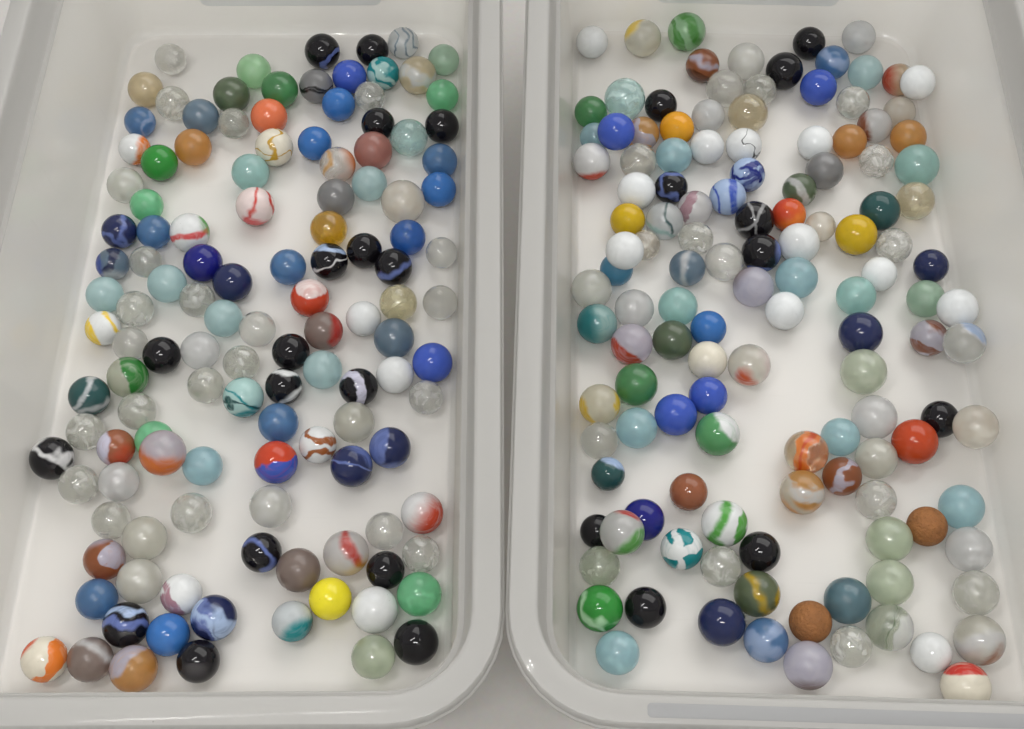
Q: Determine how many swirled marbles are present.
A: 82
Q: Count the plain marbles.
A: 172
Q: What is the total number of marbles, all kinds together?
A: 254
